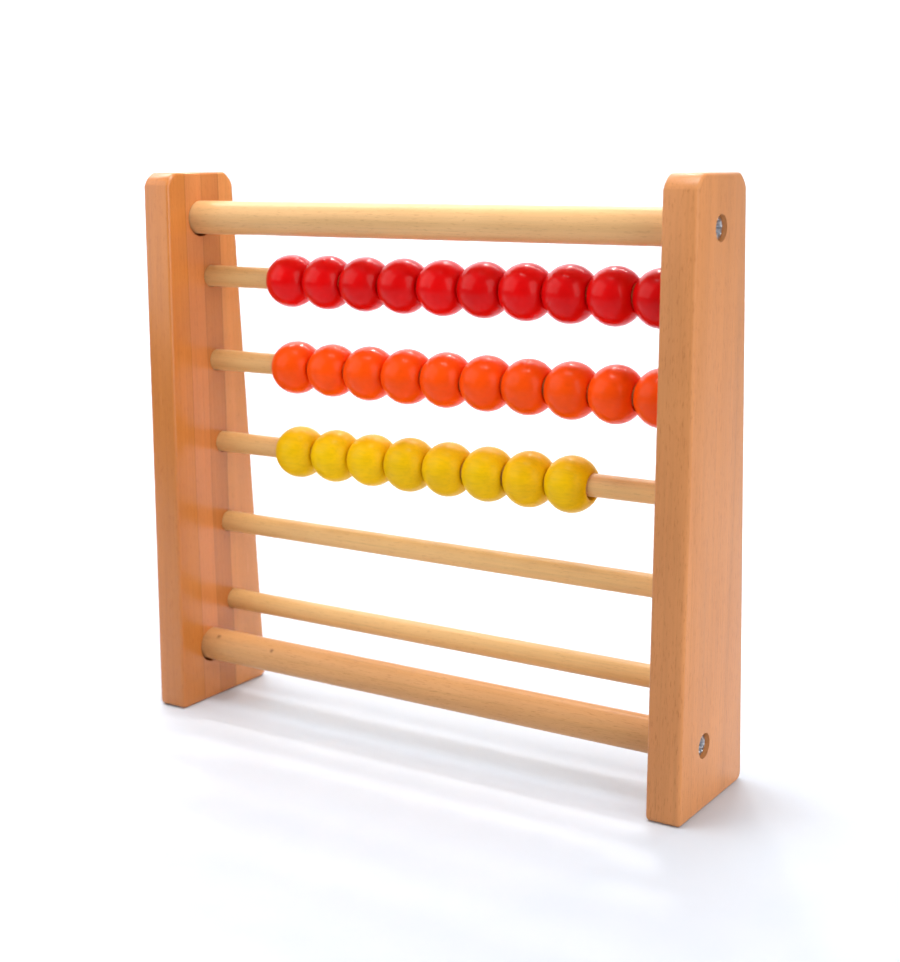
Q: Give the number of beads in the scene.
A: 28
